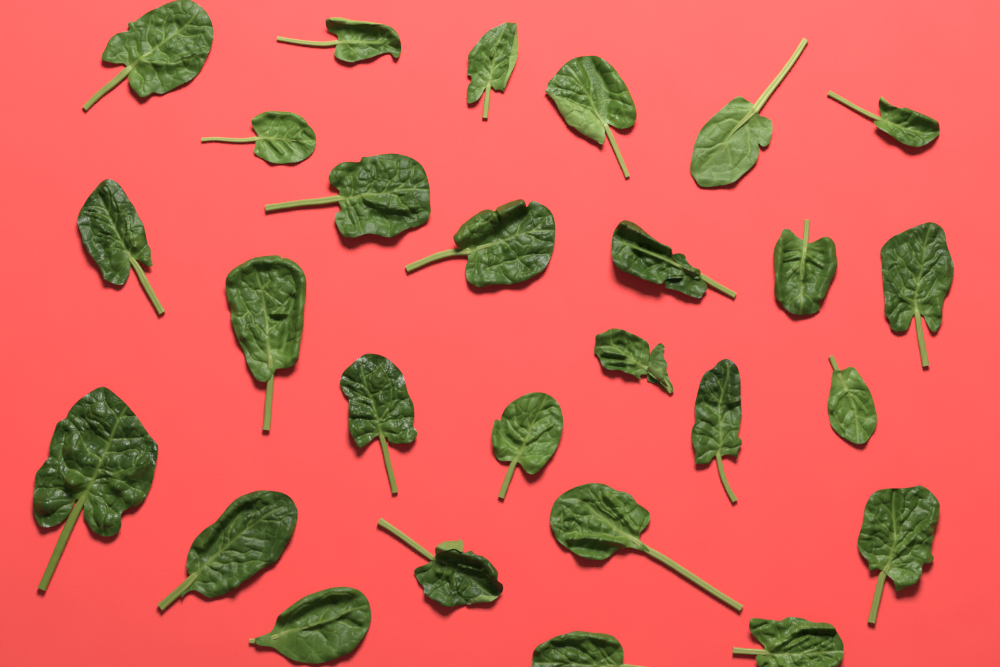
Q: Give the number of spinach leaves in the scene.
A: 27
